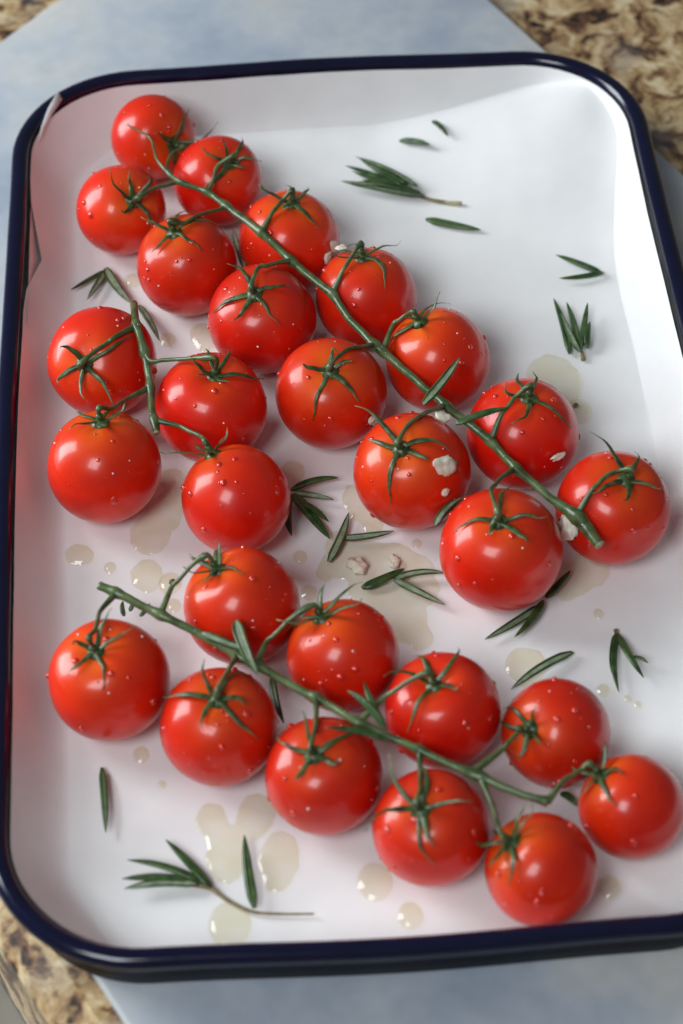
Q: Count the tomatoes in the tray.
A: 27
